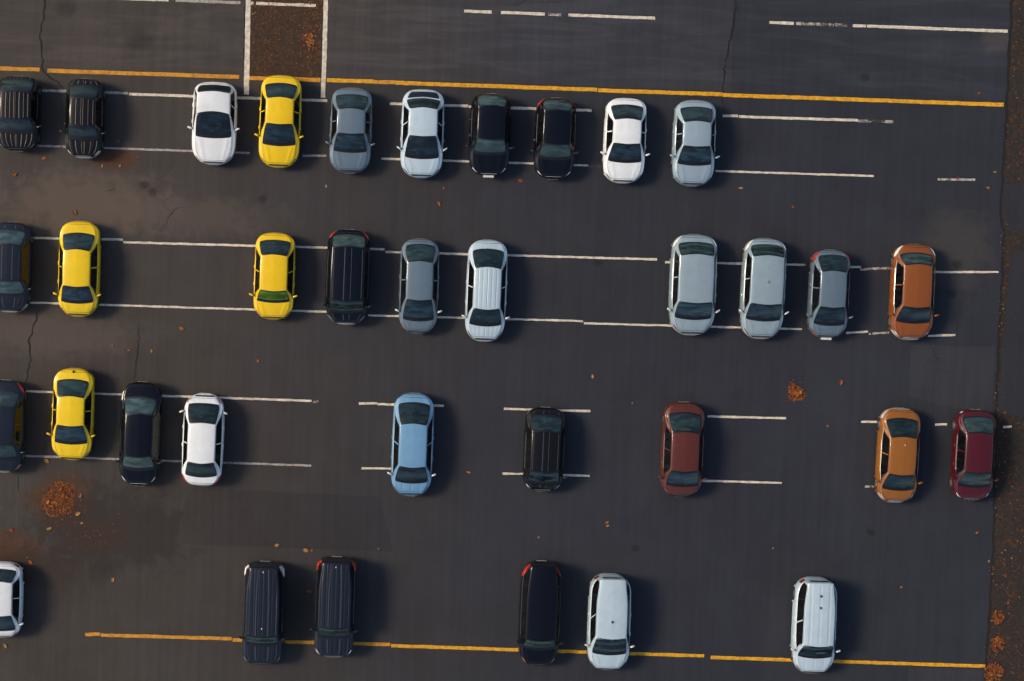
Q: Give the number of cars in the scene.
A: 35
